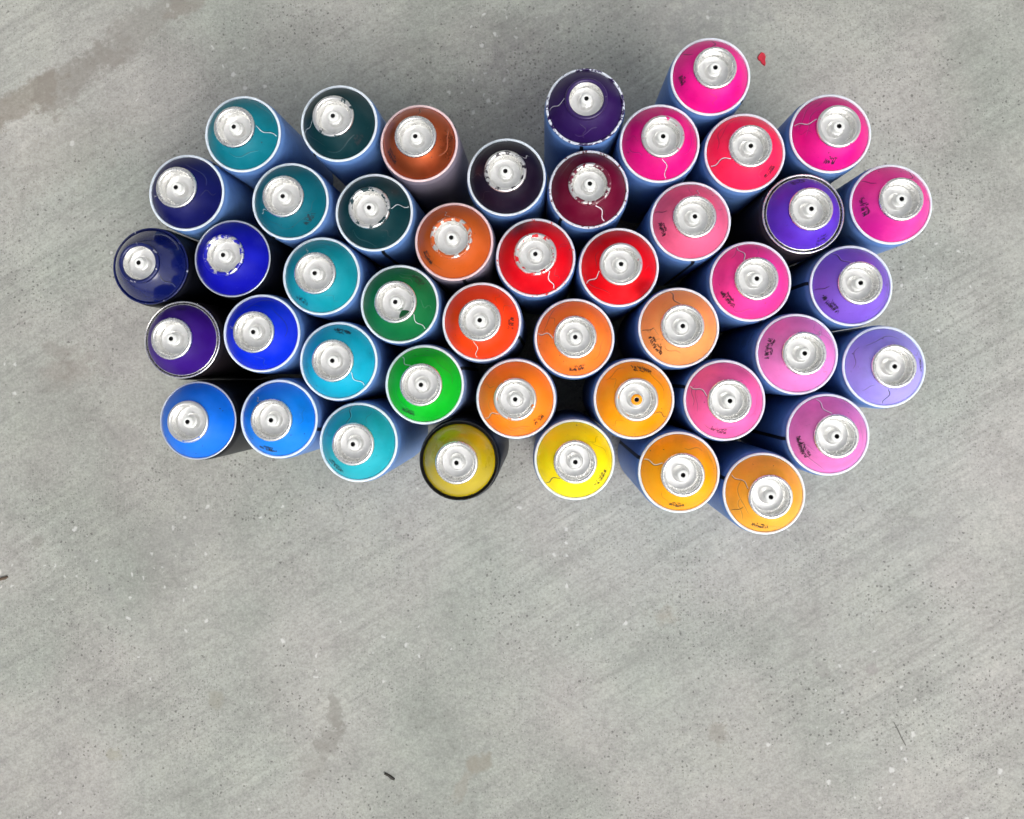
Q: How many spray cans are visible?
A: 45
